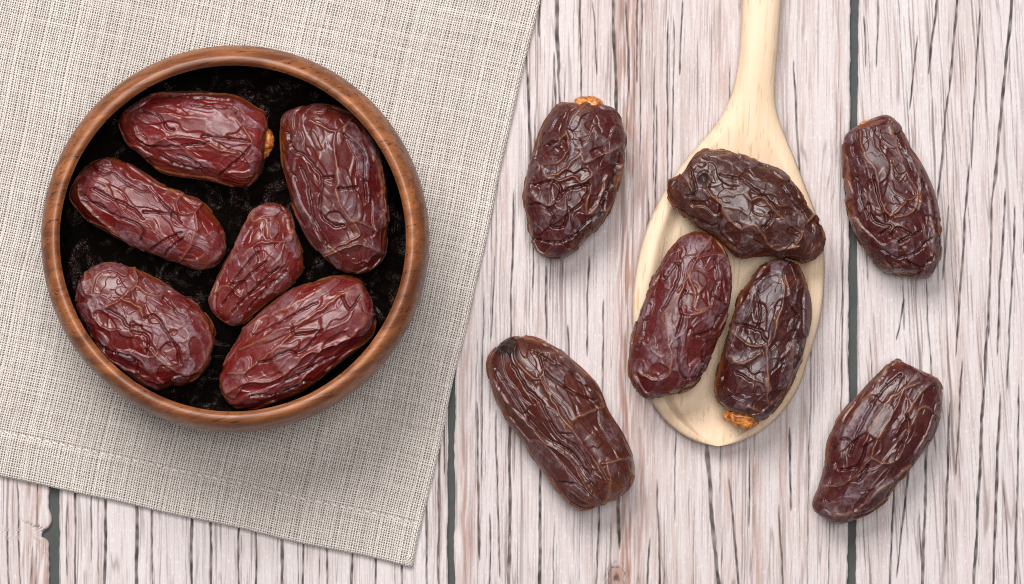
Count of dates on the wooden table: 13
